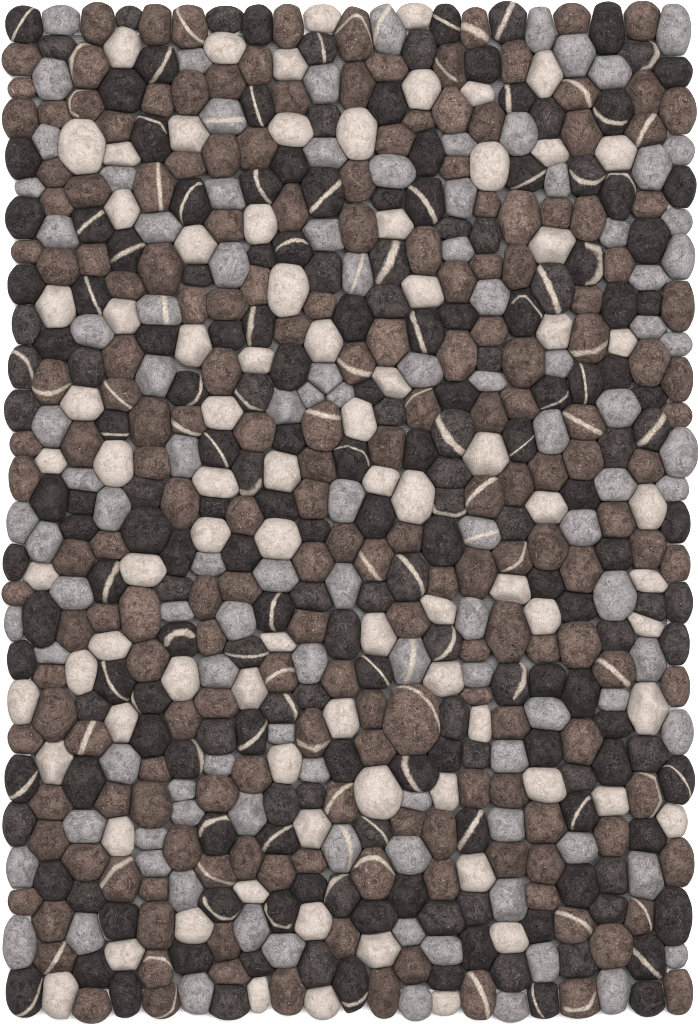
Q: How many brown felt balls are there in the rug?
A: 195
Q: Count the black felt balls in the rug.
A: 188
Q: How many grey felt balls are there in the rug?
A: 109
